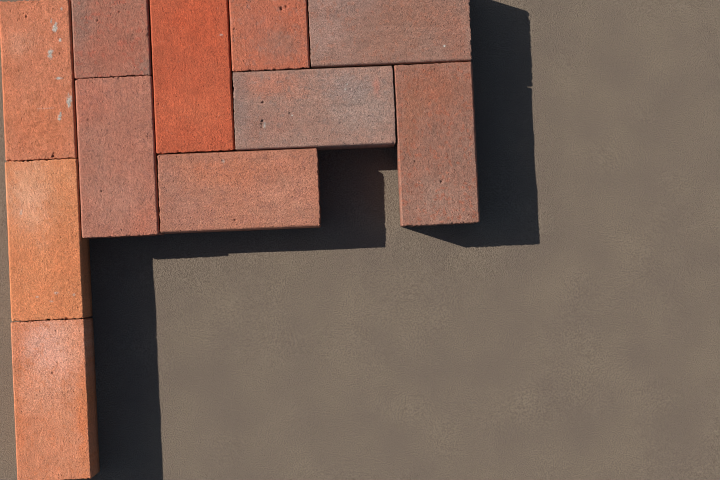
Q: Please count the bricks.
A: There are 11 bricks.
